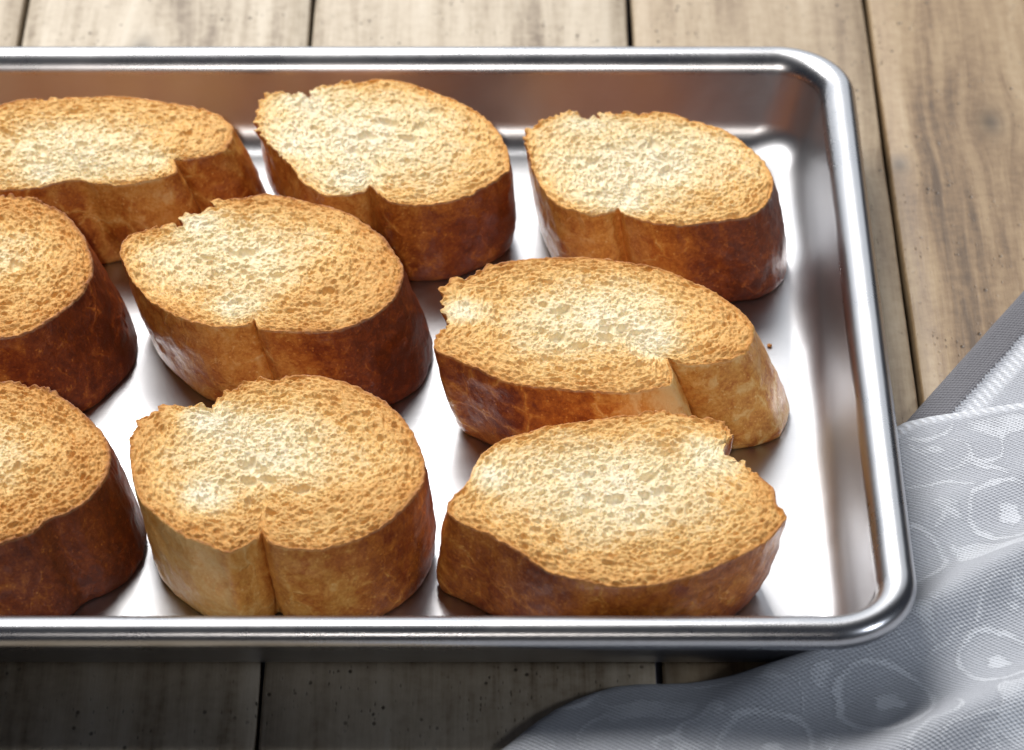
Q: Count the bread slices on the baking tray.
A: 9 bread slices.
